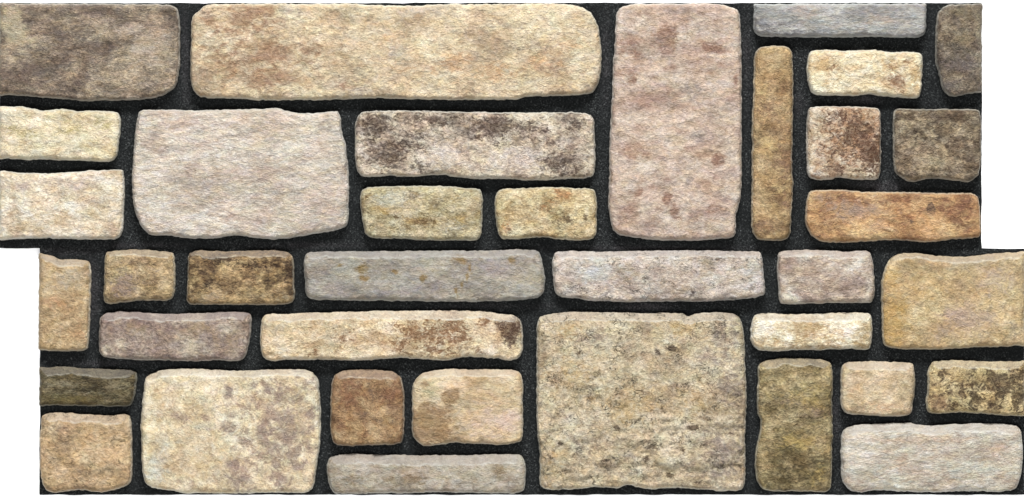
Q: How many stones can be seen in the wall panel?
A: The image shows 37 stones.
